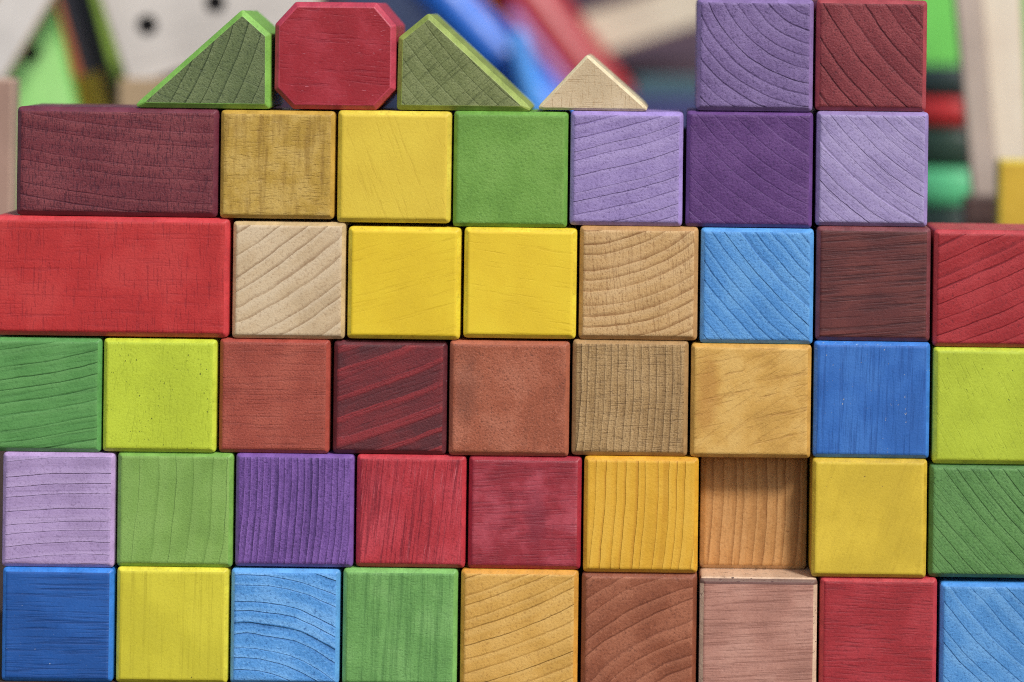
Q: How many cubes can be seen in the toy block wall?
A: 42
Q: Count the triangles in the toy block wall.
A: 3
